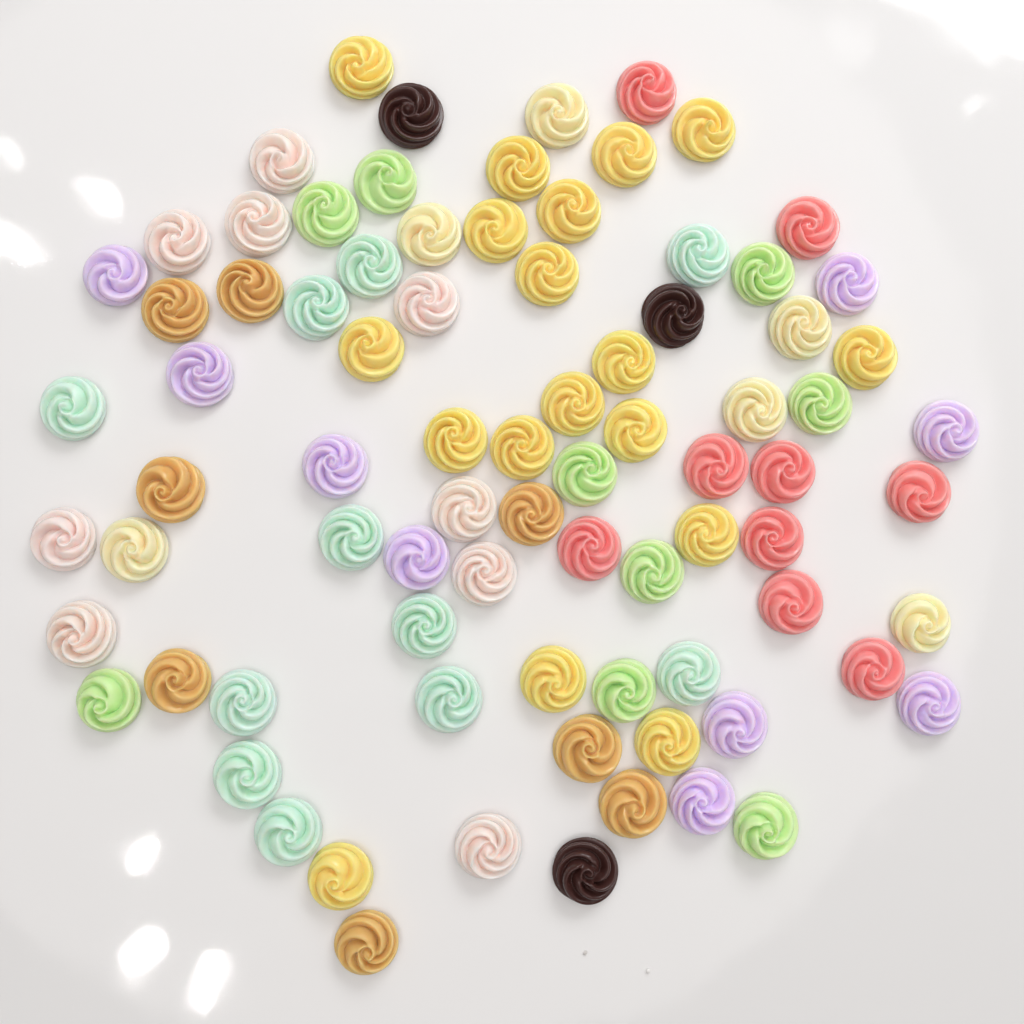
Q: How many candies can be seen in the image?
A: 82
